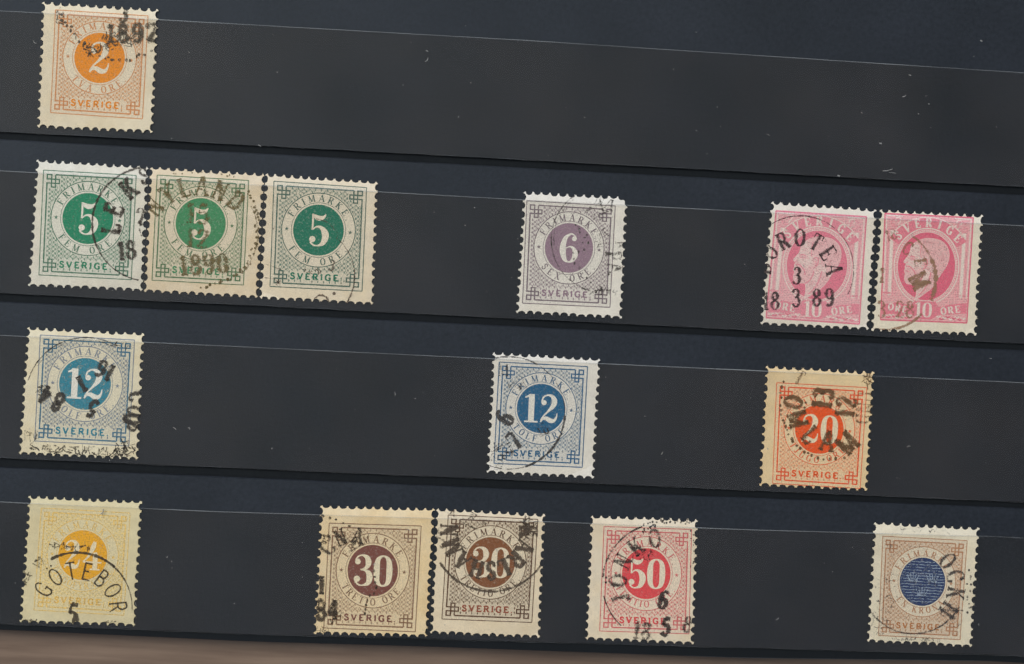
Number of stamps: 15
